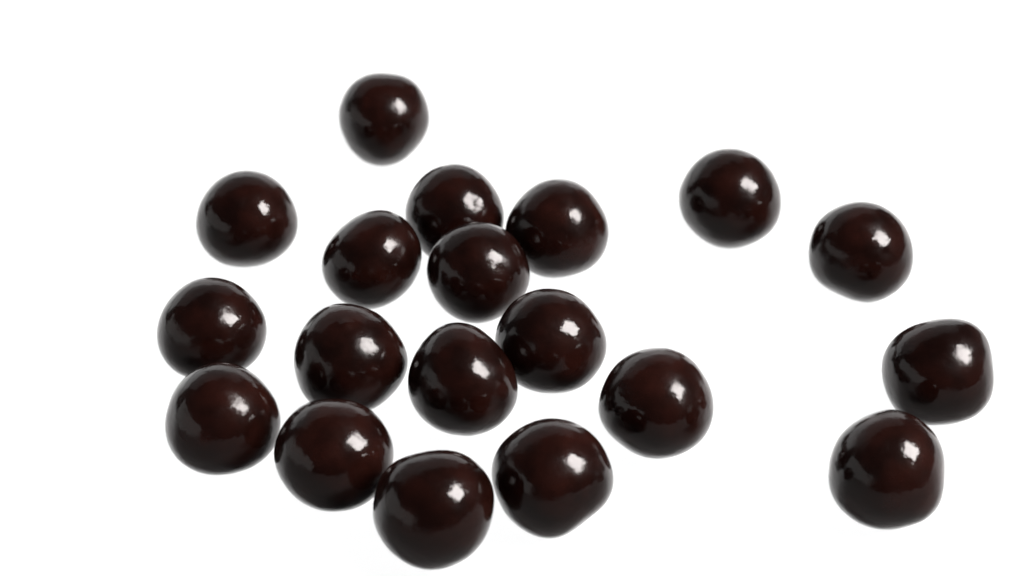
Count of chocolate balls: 19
